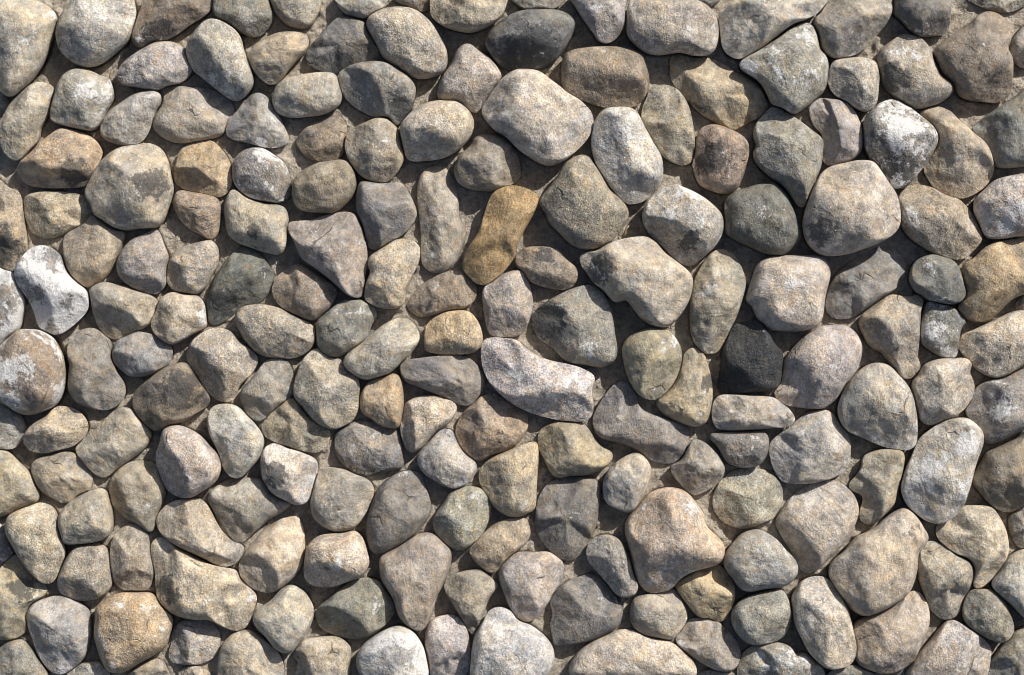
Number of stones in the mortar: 197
